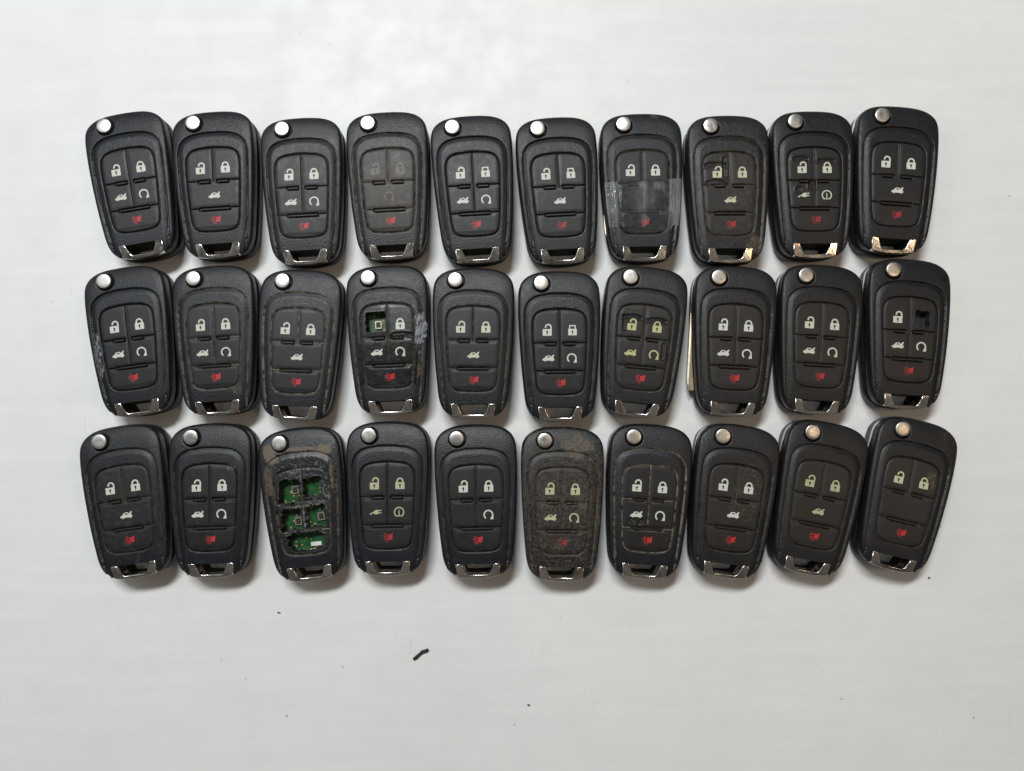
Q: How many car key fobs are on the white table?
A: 30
